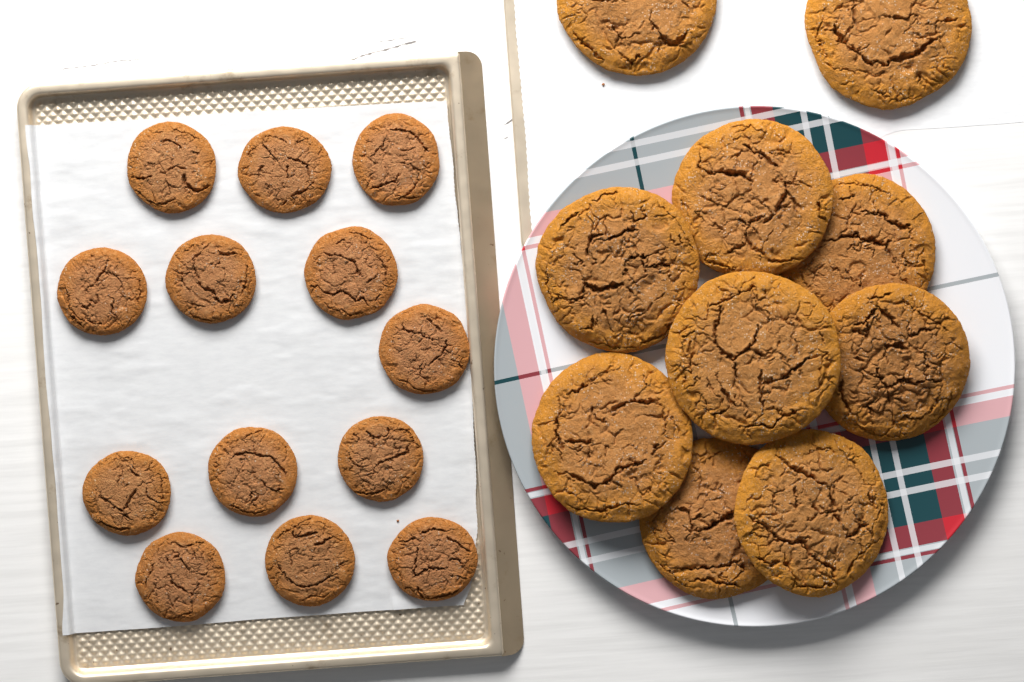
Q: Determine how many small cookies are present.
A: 13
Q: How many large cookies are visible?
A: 10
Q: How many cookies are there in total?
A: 23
